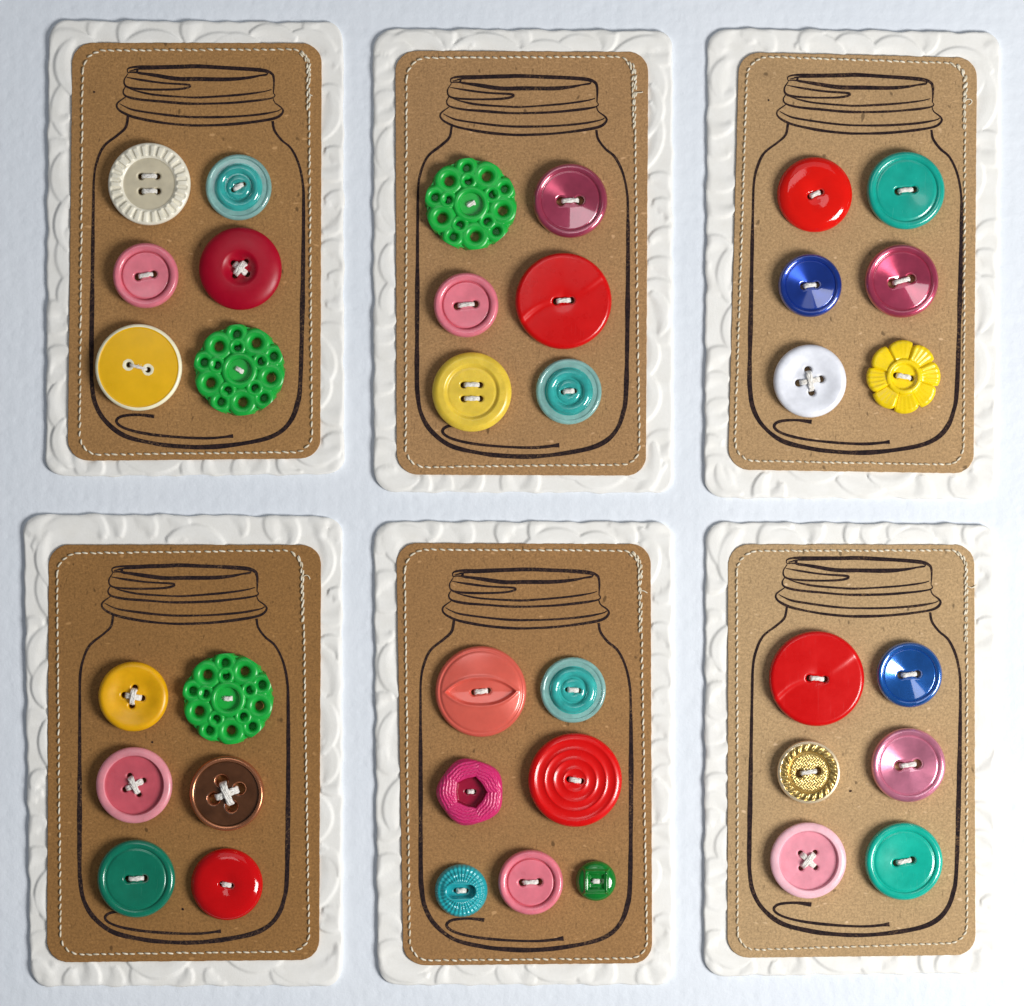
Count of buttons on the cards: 37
